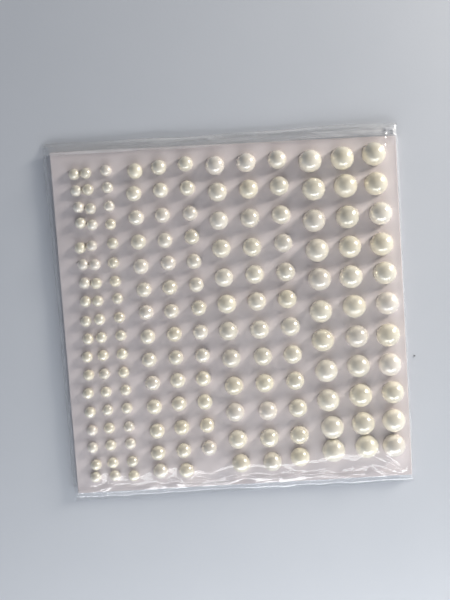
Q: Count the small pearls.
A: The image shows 41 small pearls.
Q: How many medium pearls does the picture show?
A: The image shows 36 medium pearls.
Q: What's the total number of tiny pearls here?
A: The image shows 54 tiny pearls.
